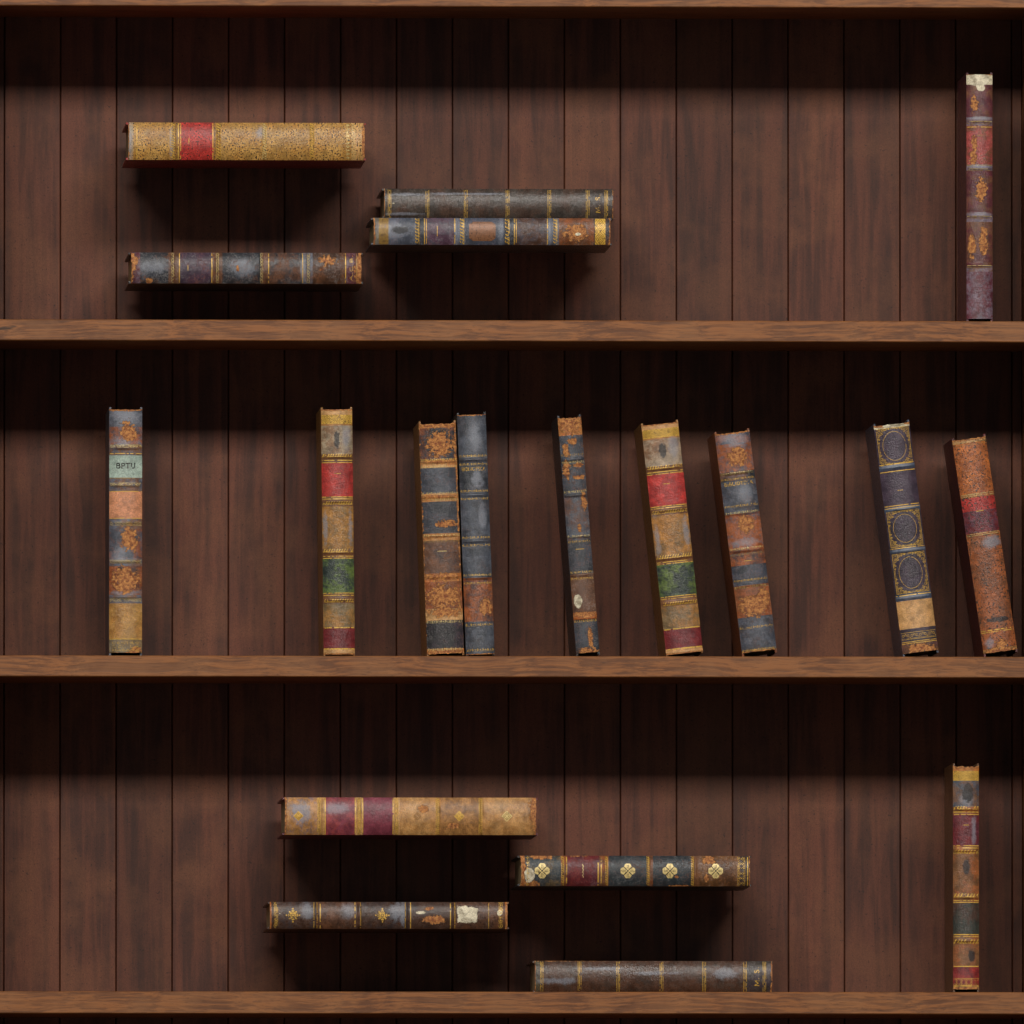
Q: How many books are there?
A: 19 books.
